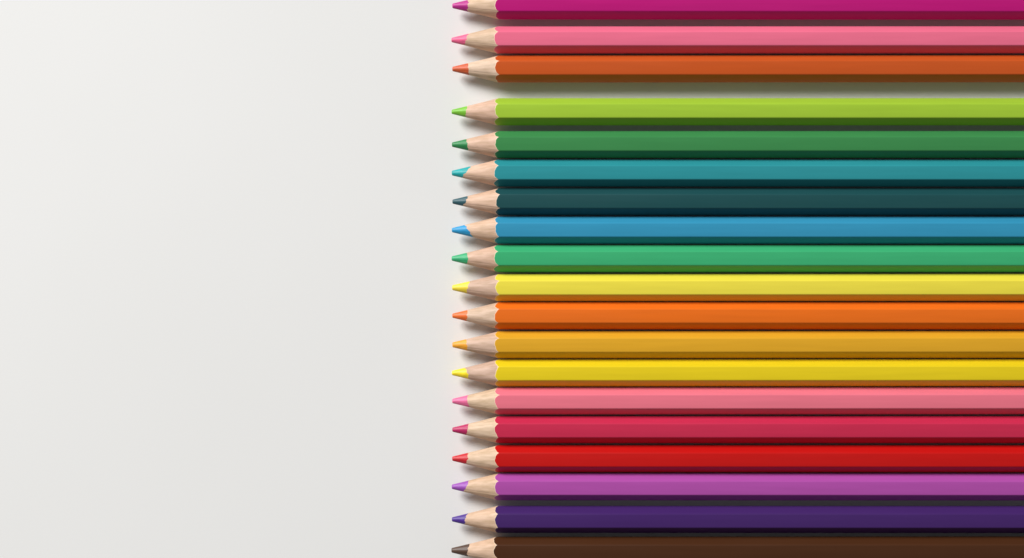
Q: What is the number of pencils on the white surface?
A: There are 19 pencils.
